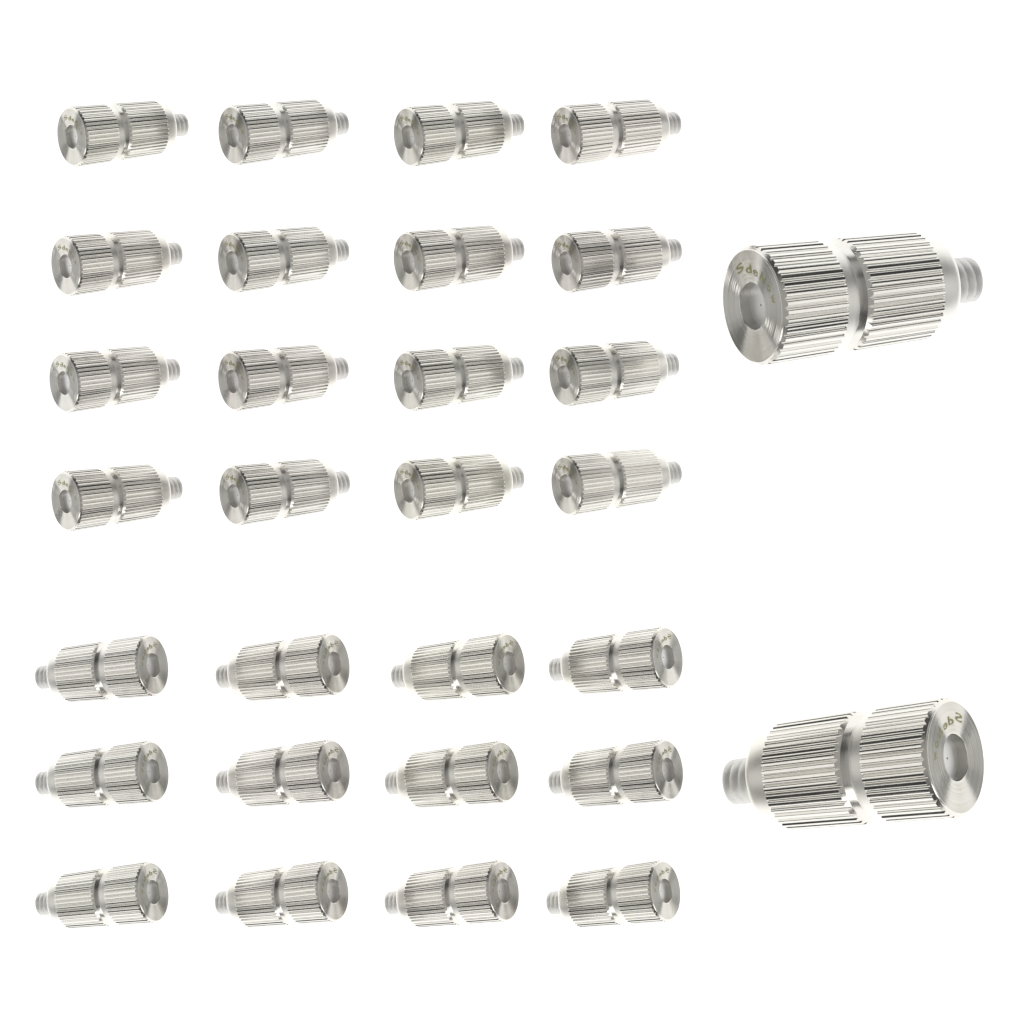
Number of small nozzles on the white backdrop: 28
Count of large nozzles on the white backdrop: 2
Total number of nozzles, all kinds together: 30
